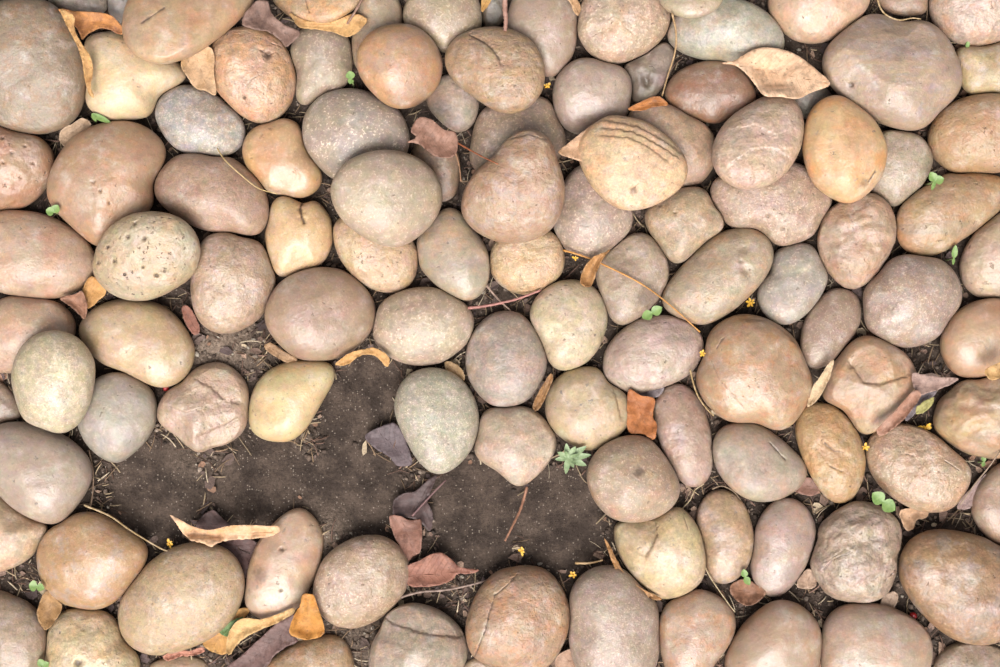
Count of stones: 109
